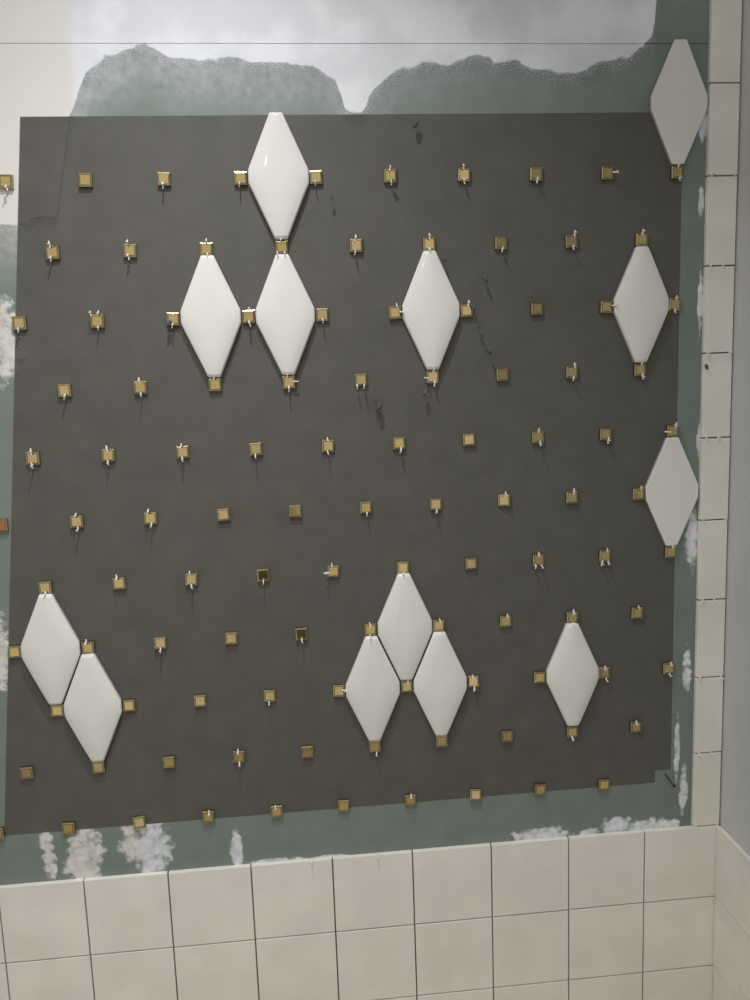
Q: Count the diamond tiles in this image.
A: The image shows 13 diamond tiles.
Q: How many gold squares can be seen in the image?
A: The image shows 108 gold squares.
